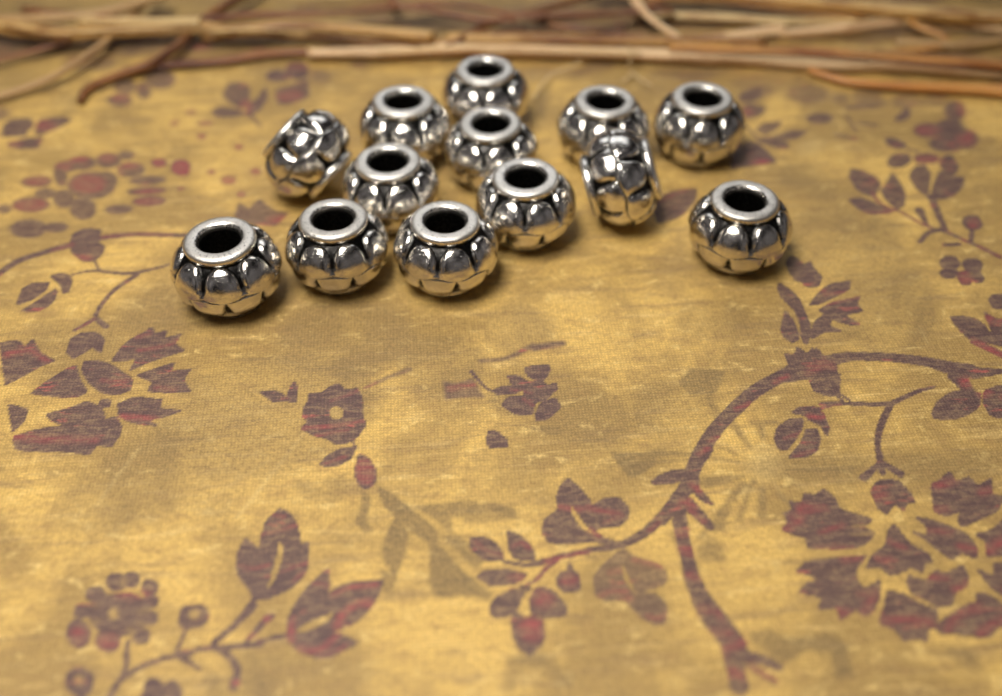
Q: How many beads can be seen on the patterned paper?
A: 13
